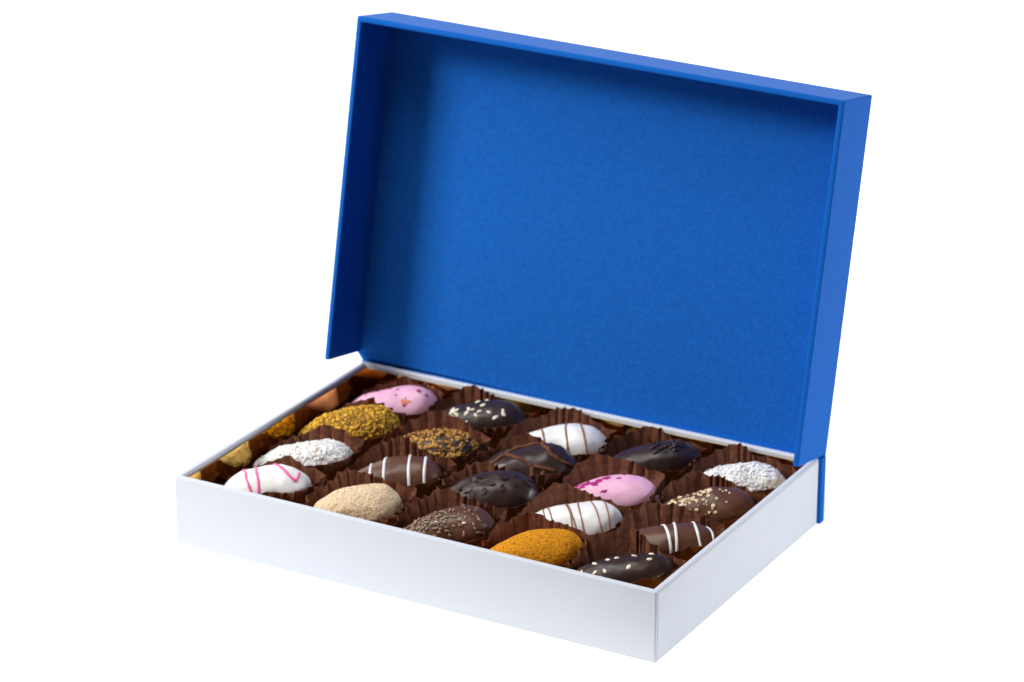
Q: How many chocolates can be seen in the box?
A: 20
